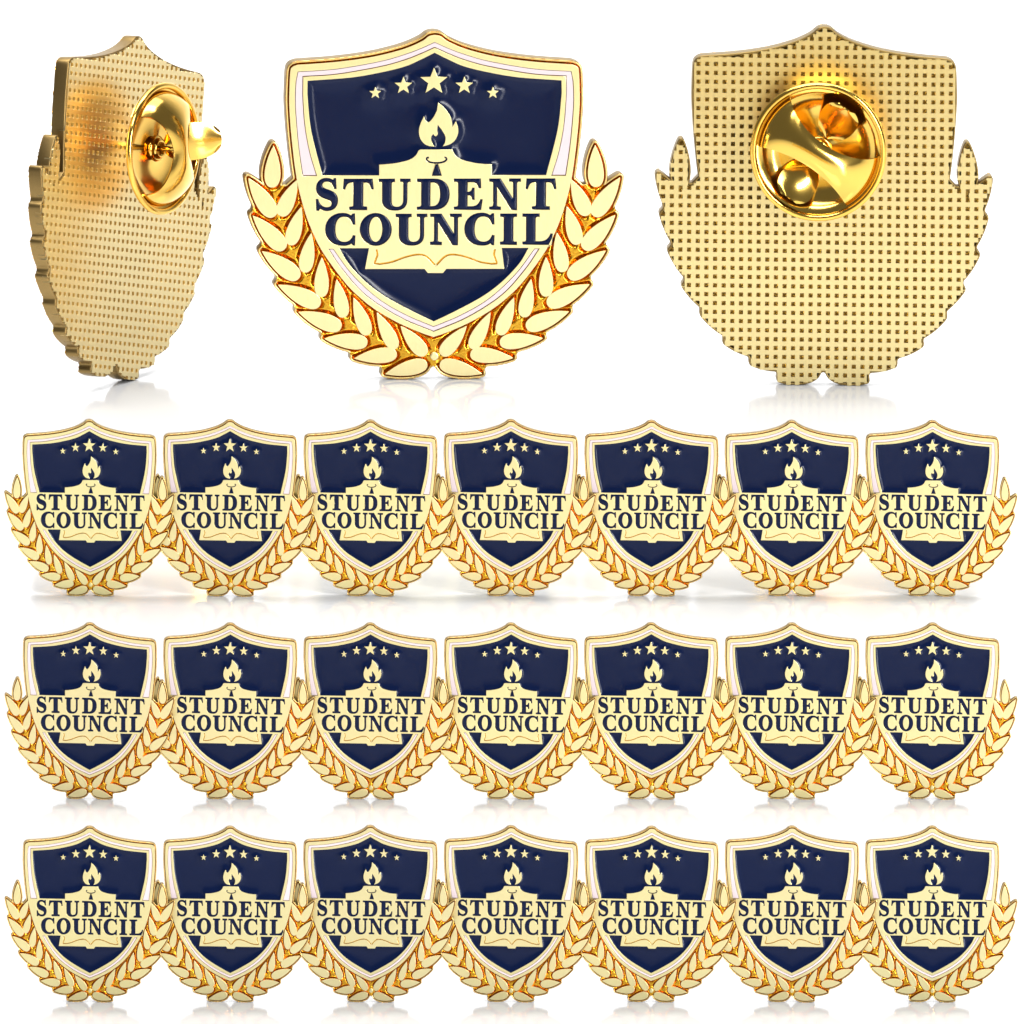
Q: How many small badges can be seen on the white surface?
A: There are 21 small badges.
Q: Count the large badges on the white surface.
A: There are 3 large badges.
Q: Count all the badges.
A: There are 24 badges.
